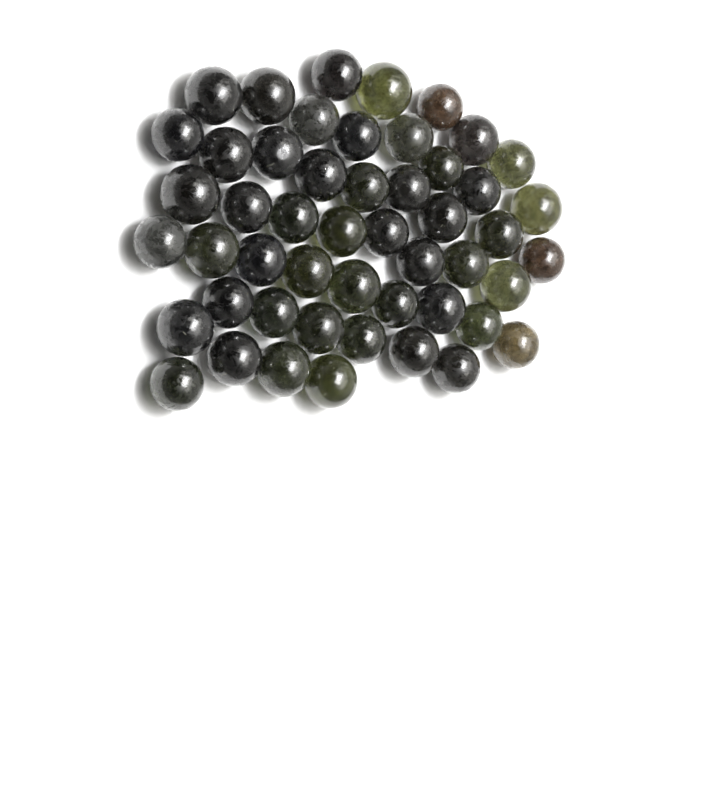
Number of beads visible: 50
